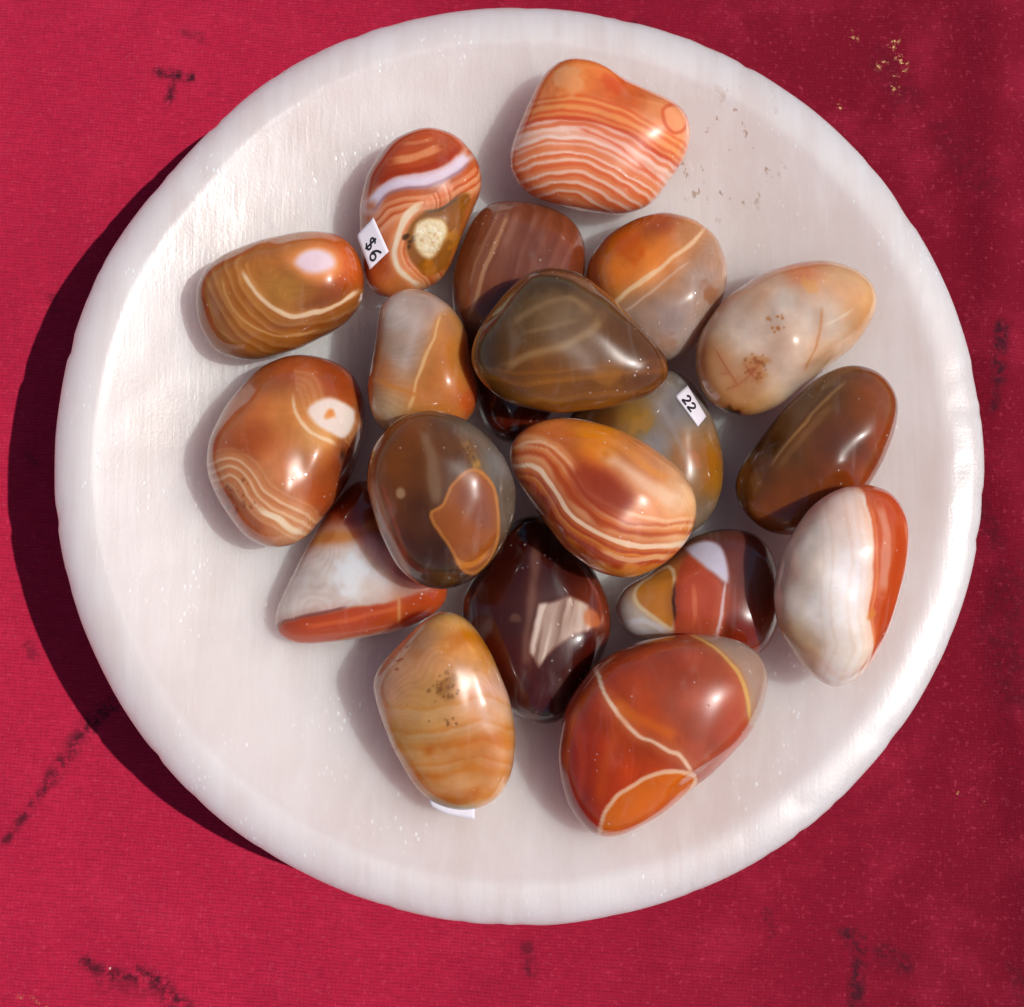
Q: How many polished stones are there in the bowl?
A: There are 19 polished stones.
